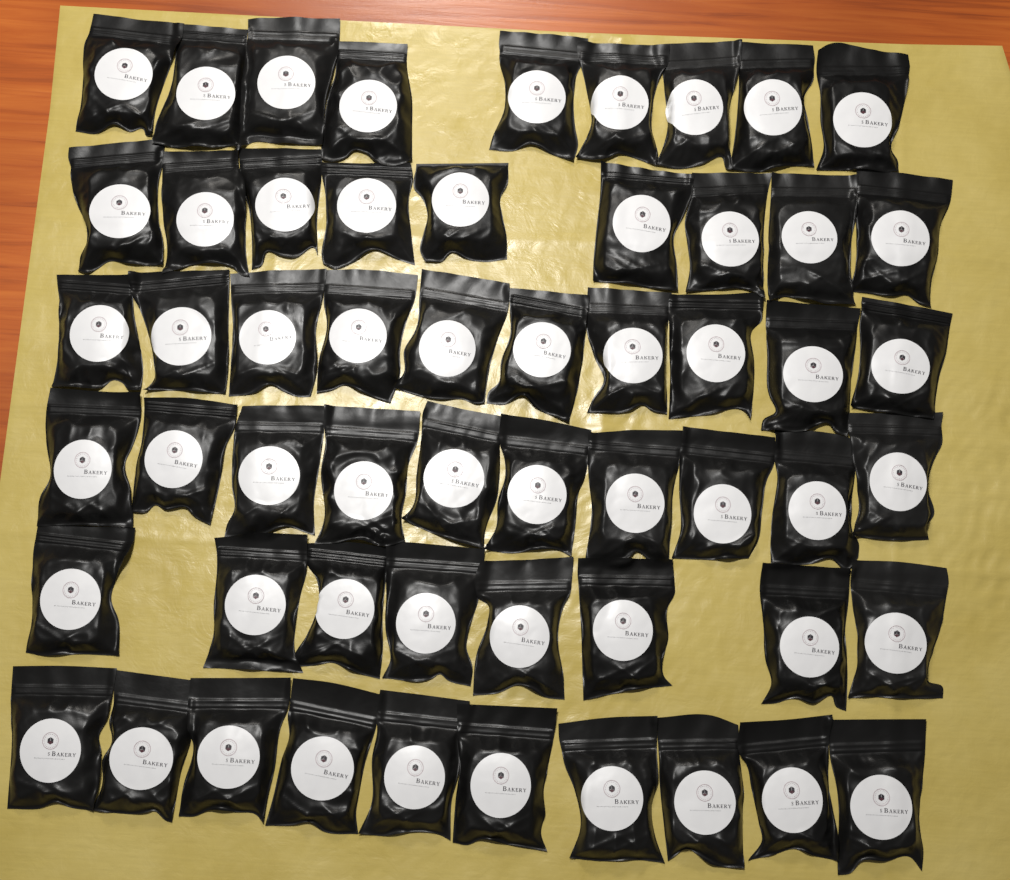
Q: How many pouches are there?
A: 56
